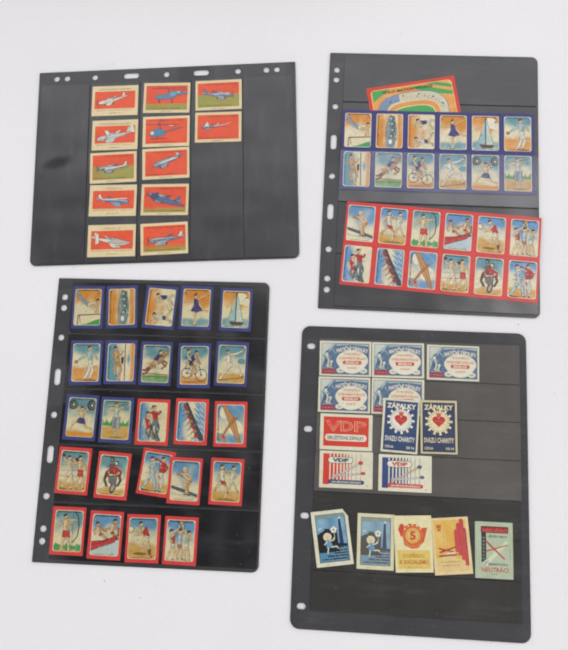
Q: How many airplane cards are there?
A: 12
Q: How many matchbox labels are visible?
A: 15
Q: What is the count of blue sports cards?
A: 12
